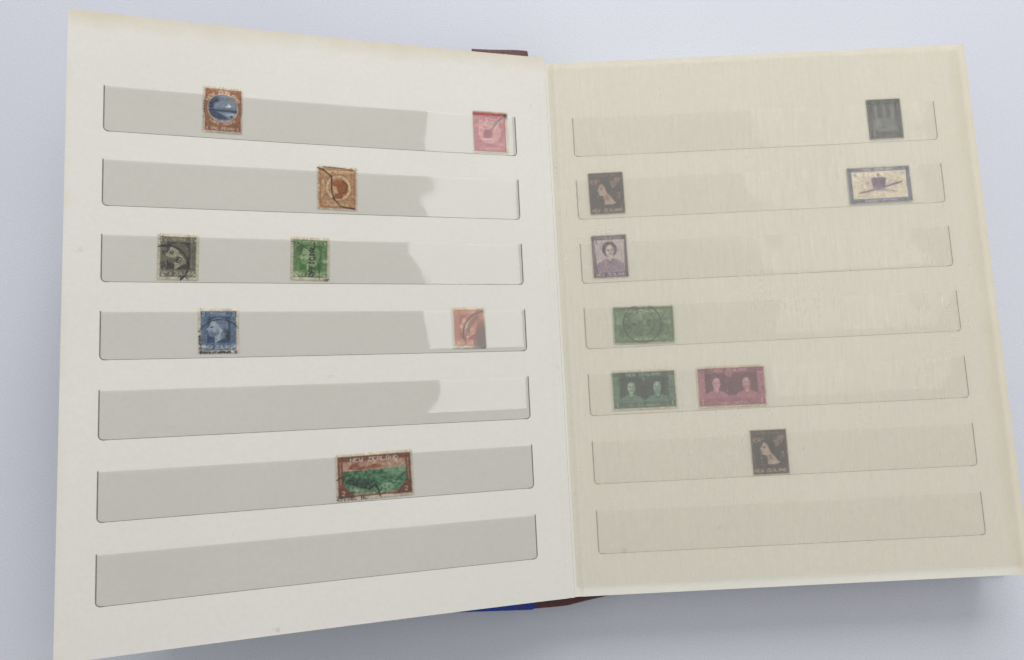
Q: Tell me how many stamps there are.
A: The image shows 16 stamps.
